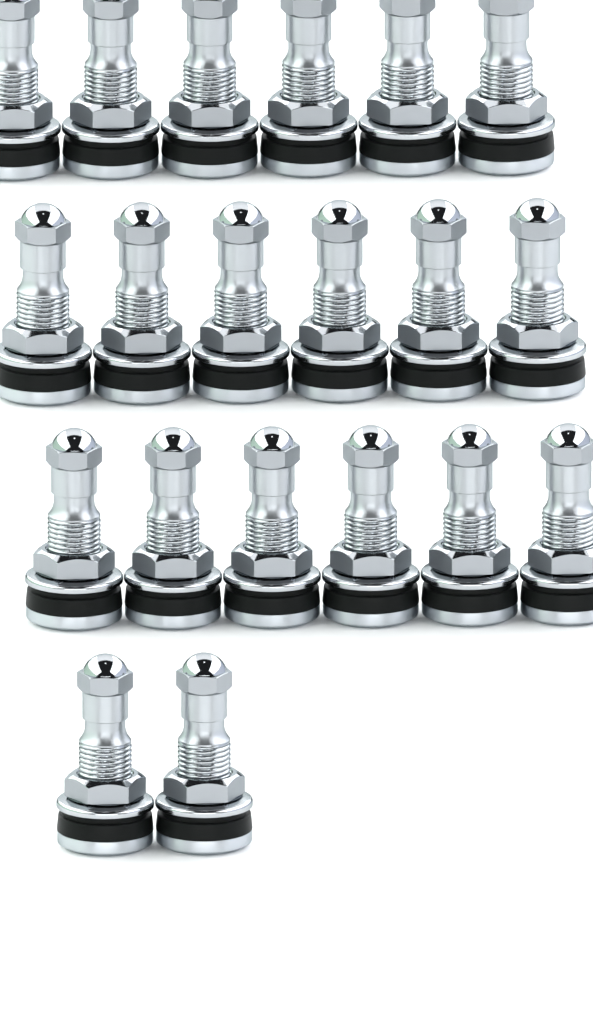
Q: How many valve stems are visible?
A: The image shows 20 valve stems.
